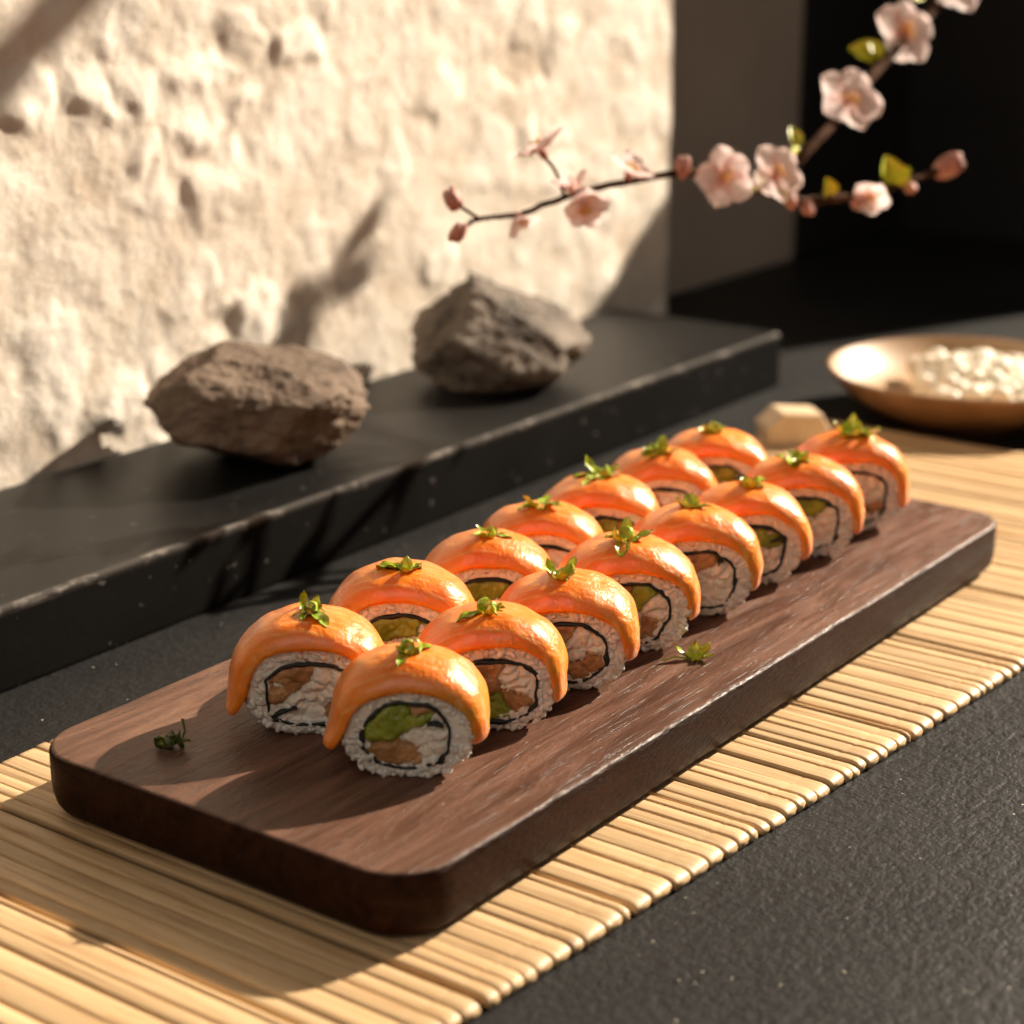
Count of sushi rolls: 15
